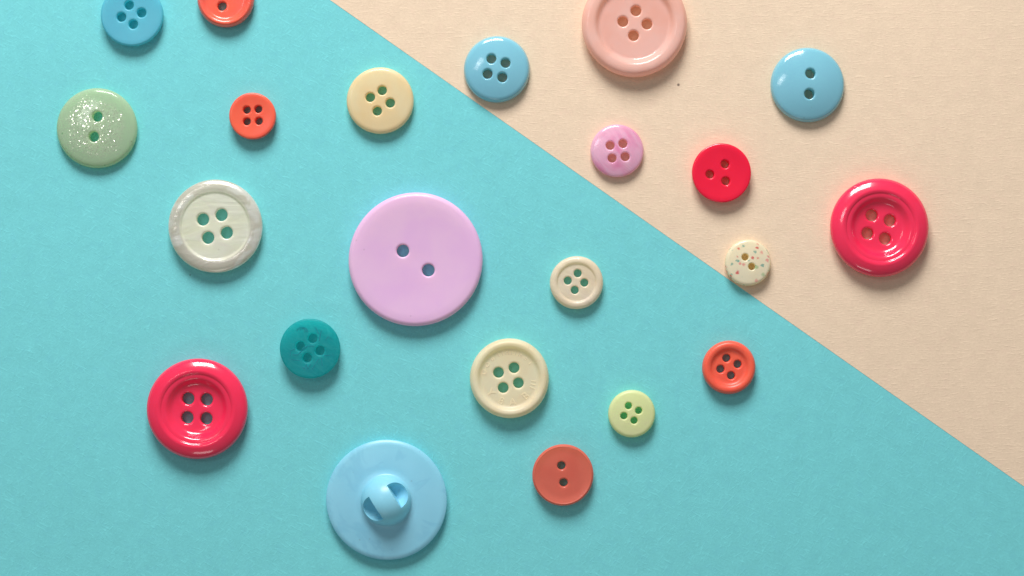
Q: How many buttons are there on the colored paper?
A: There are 22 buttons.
